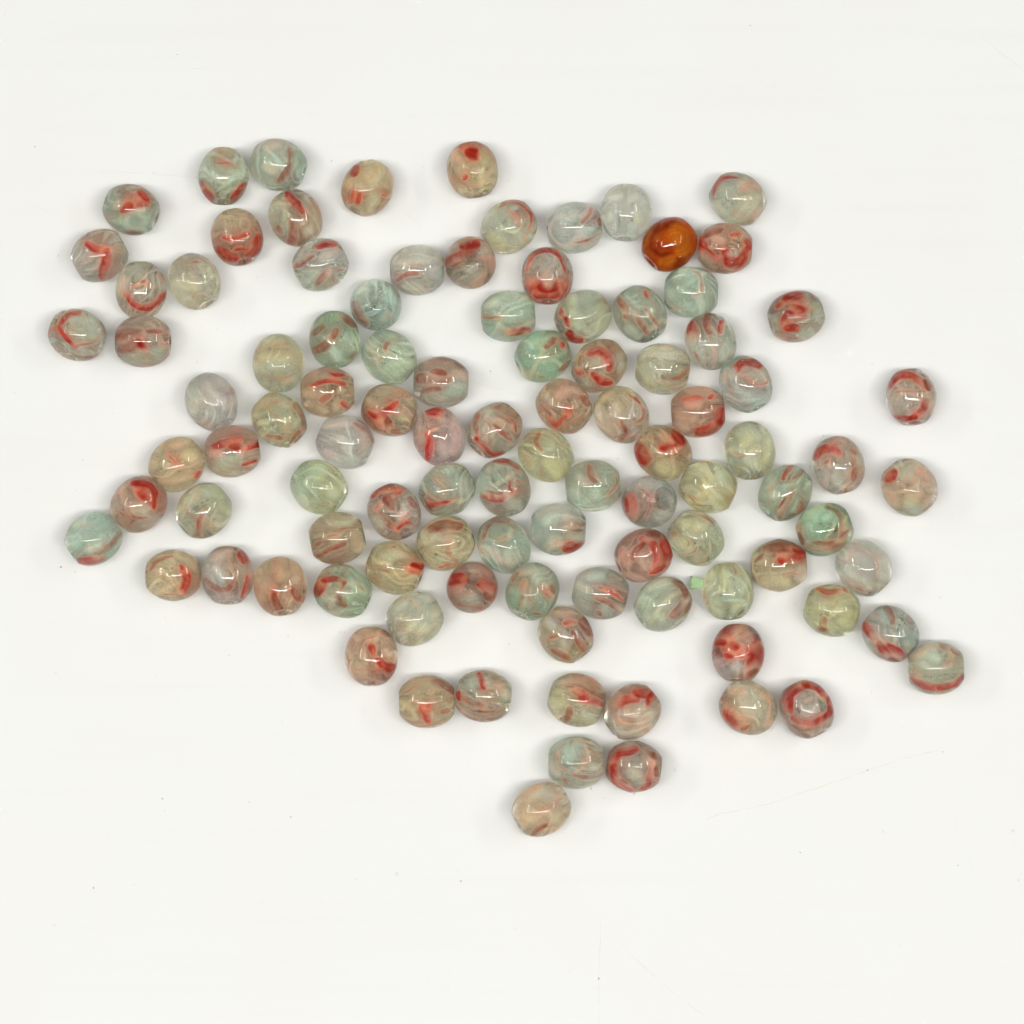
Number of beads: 101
